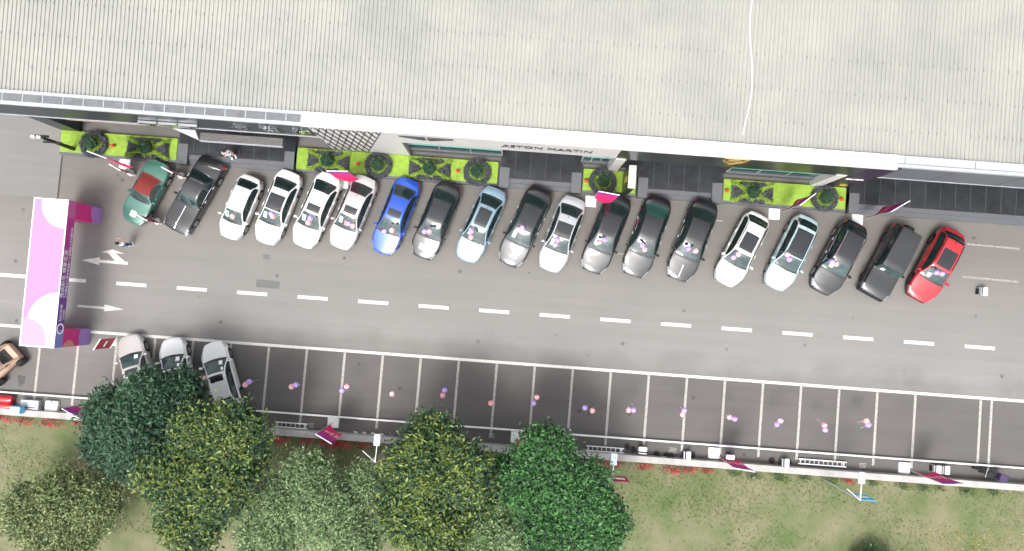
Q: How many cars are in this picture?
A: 22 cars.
